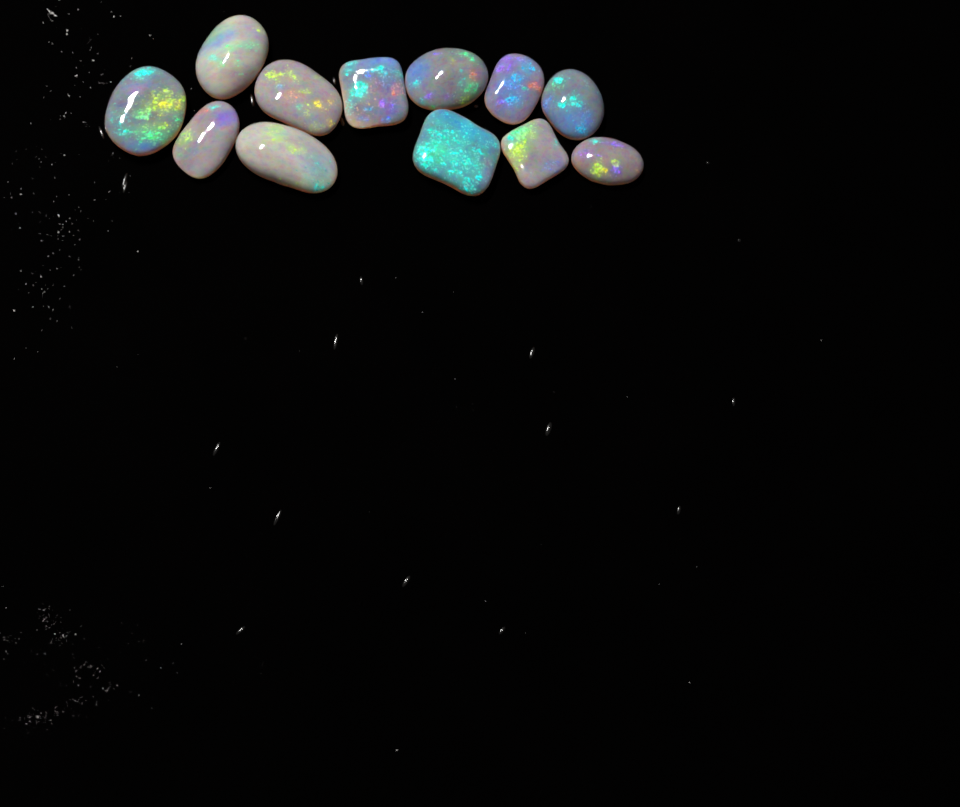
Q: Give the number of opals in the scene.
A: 12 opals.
